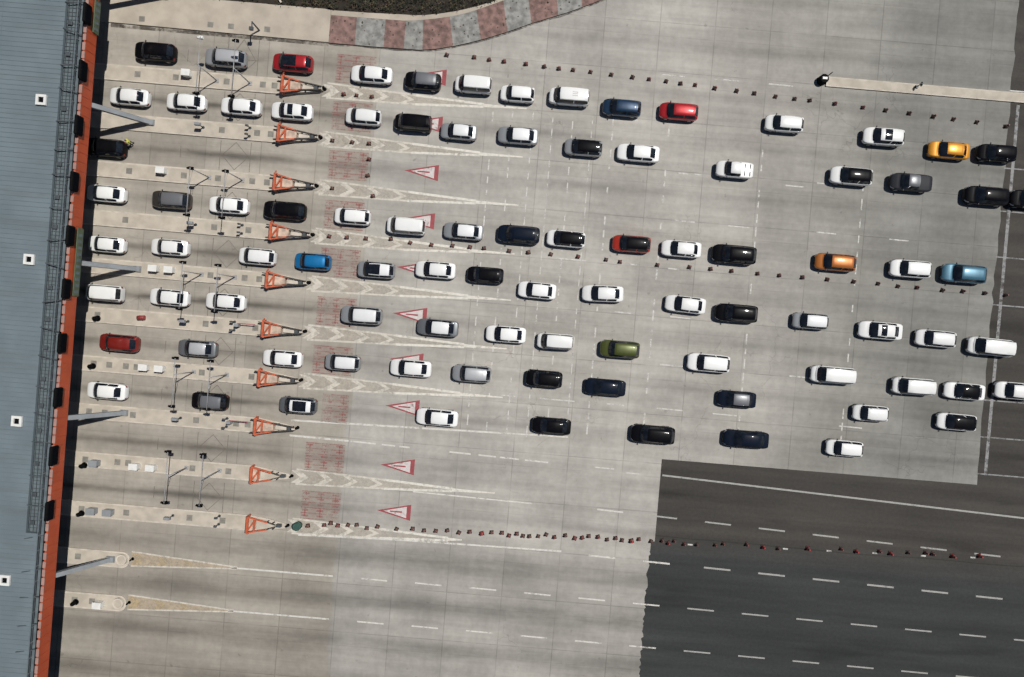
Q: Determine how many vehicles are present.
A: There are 92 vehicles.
